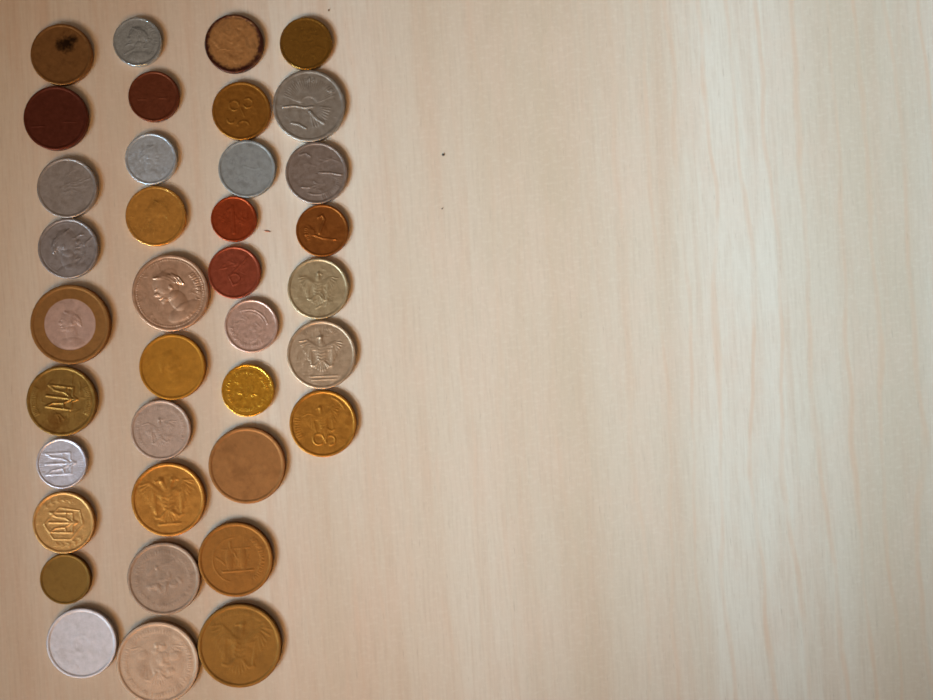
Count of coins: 37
